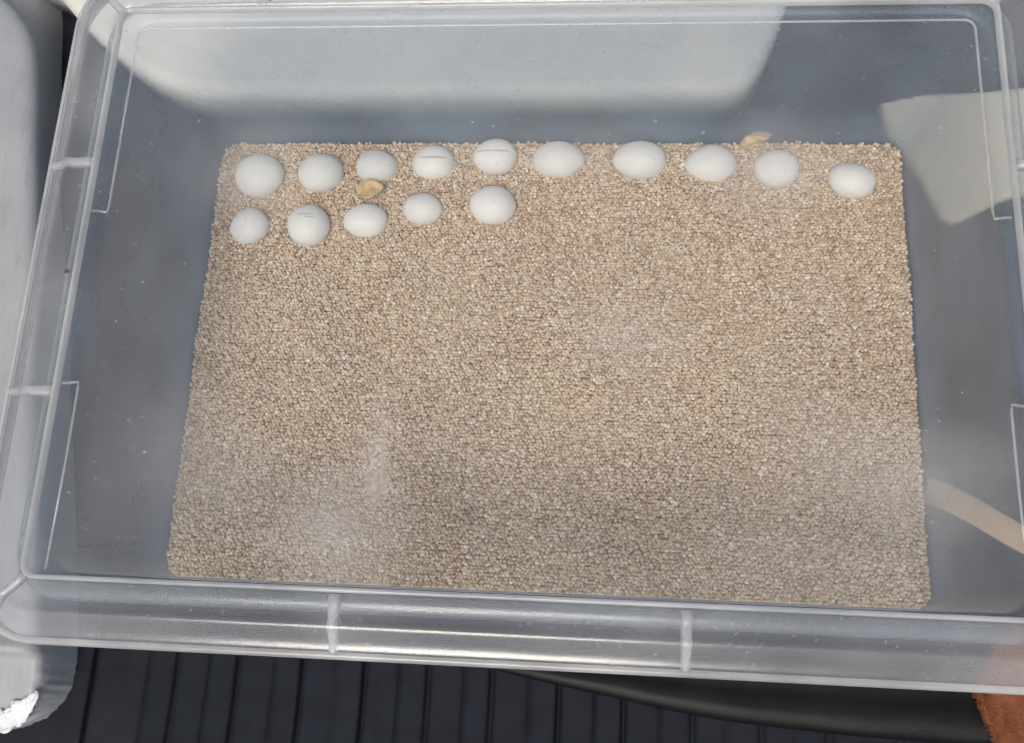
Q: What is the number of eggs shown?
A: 15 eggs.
